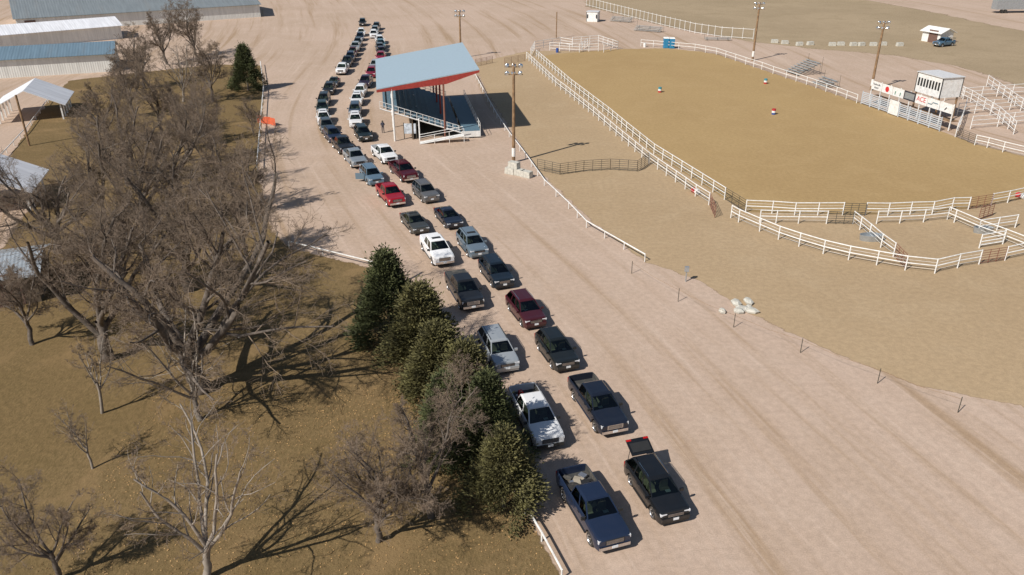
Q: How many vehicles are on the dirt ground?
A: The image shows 53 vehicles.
